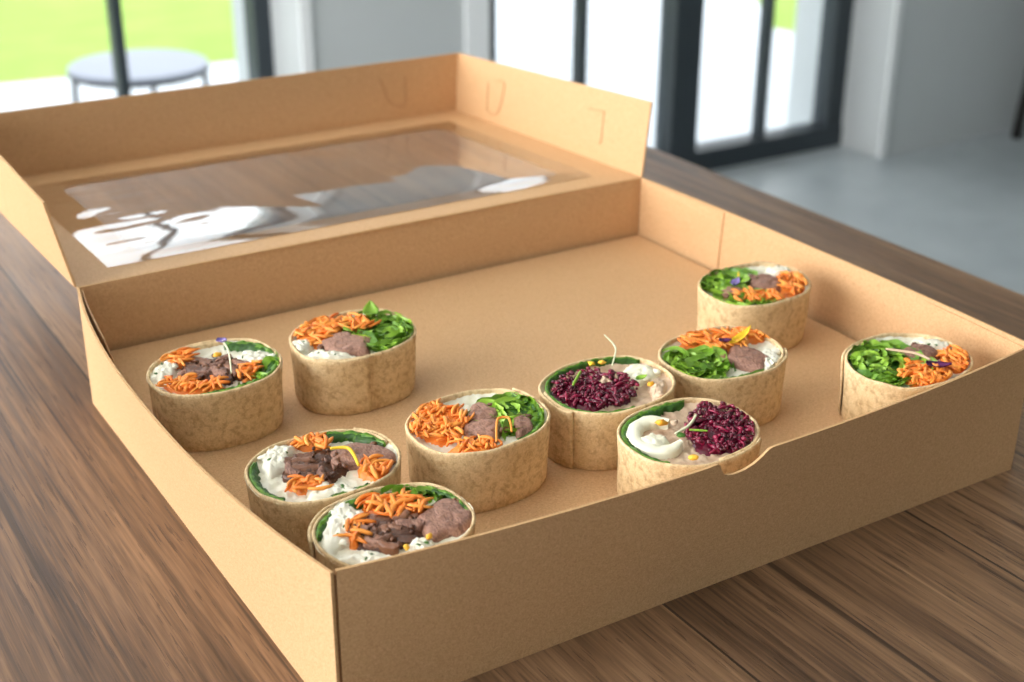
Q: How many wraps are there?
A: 10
